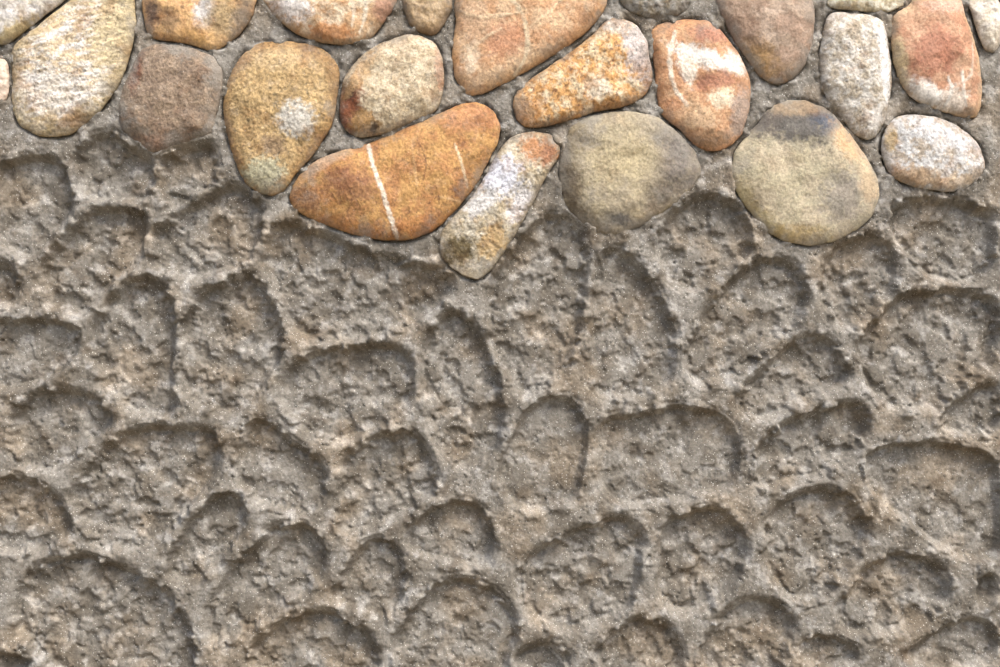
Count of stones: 23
